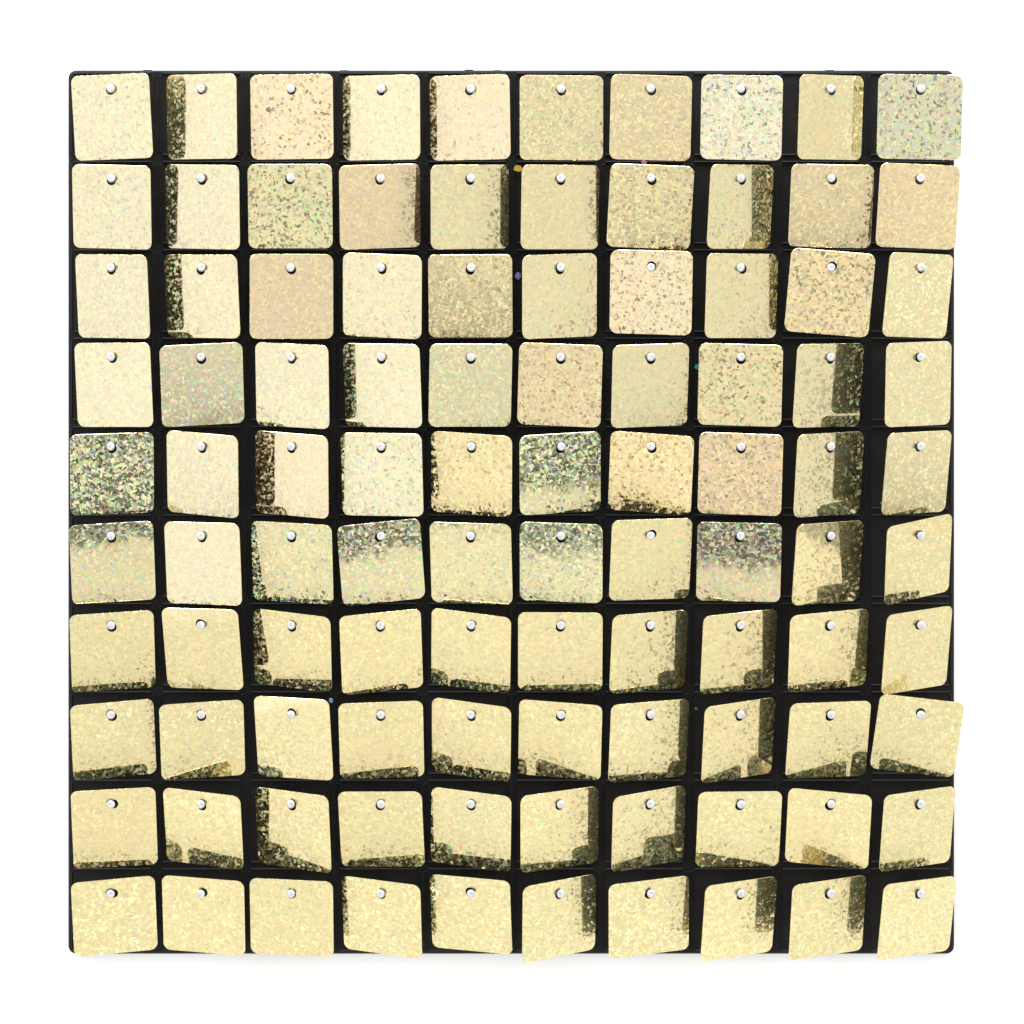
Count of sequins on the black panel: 100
